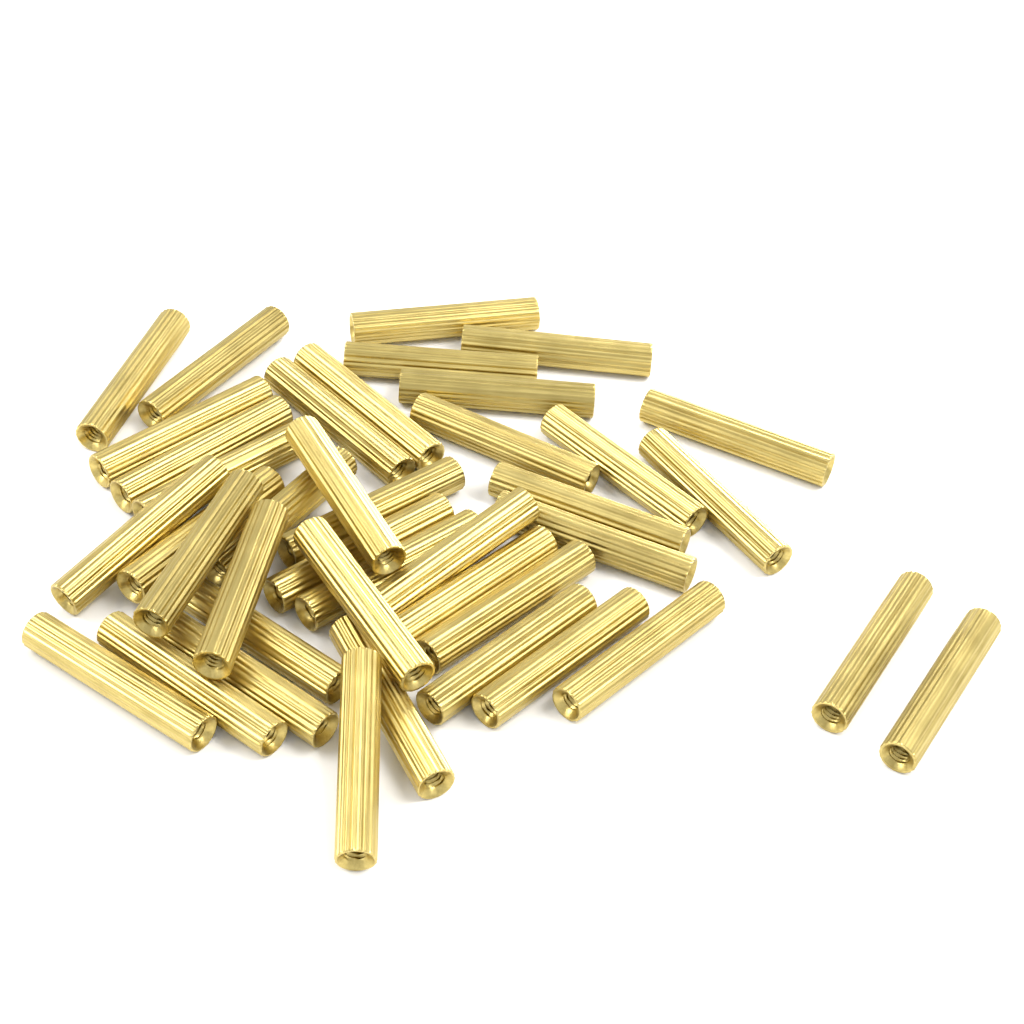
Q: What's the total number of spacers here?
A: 41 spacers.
